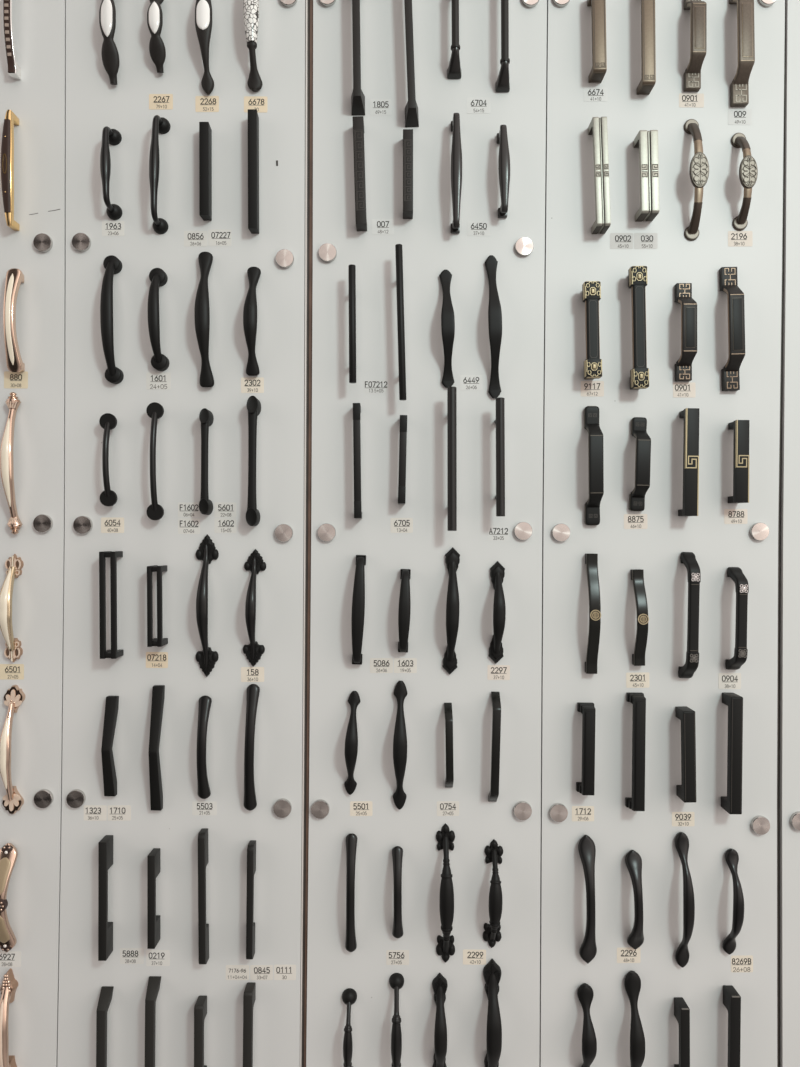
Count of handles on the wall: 104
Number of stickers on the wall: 57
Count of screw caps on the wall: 25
